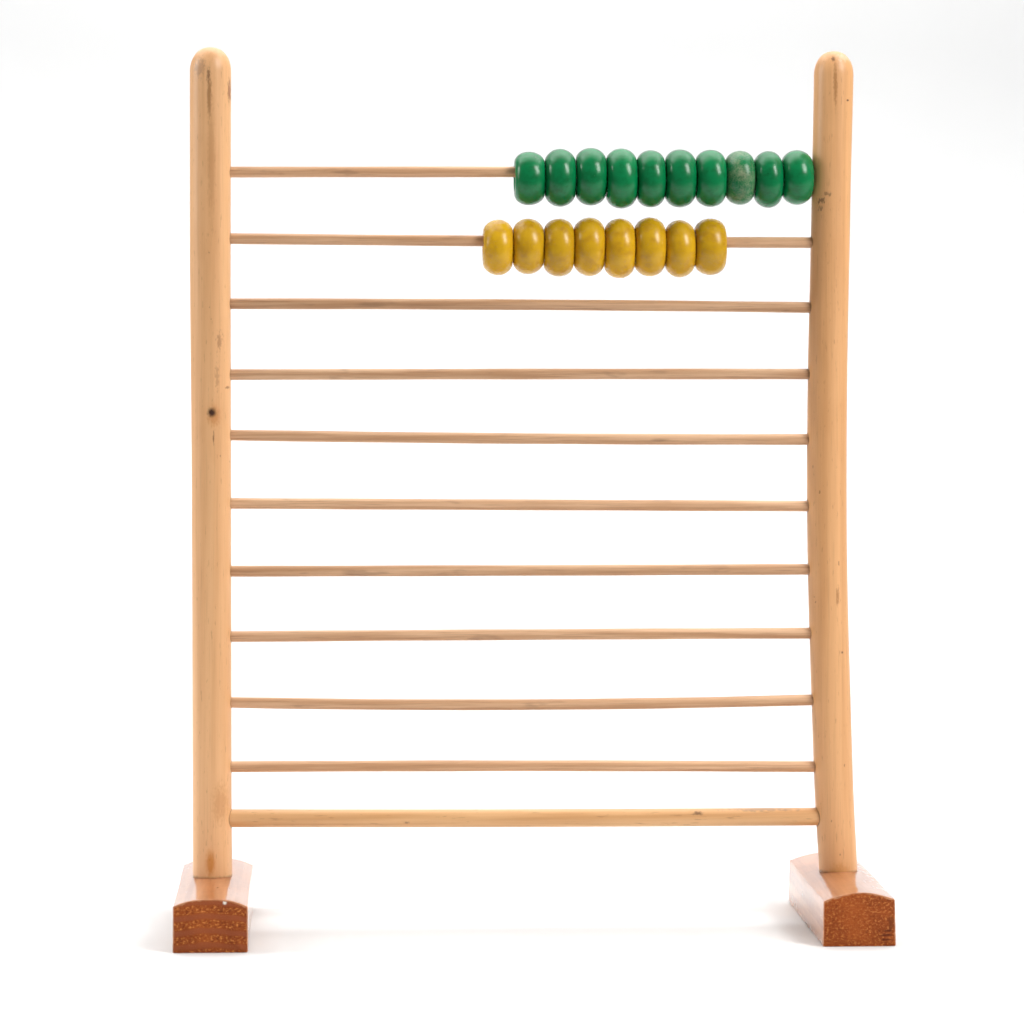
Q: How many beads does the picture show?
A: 18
